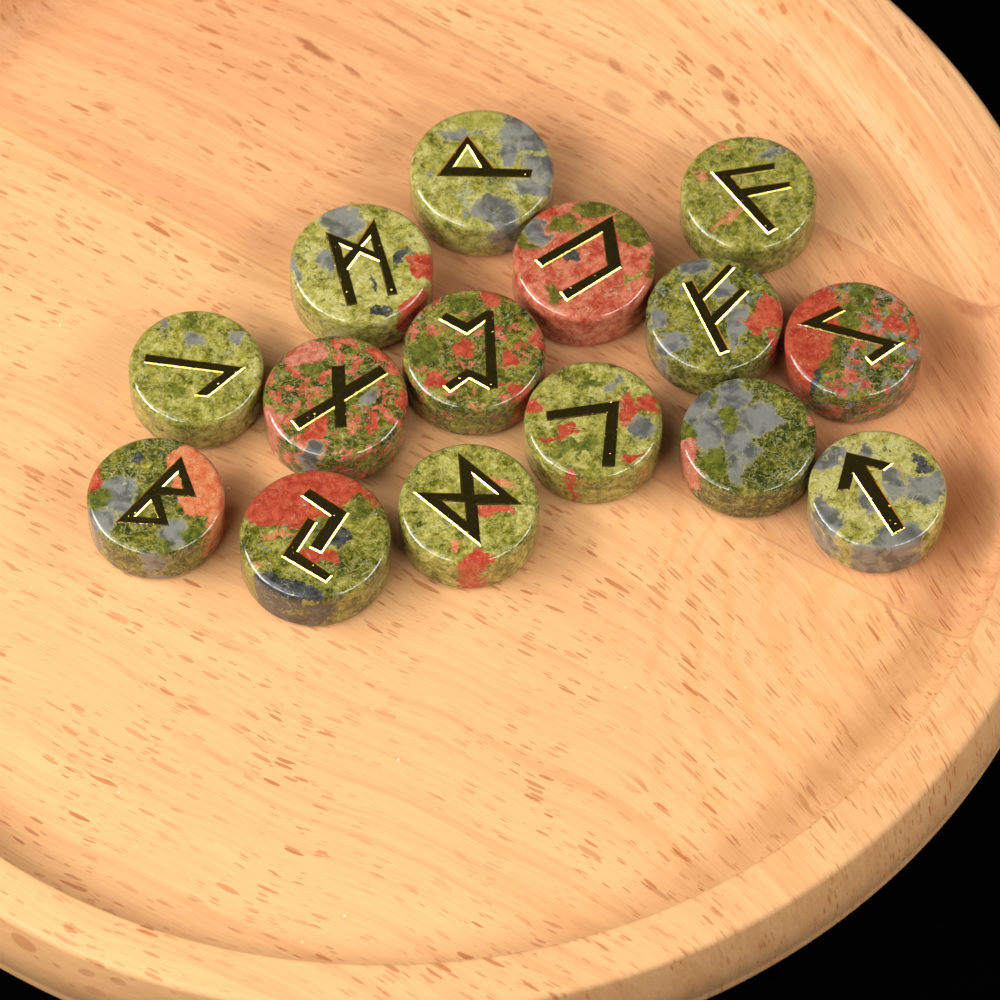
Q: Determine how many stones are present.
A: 15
